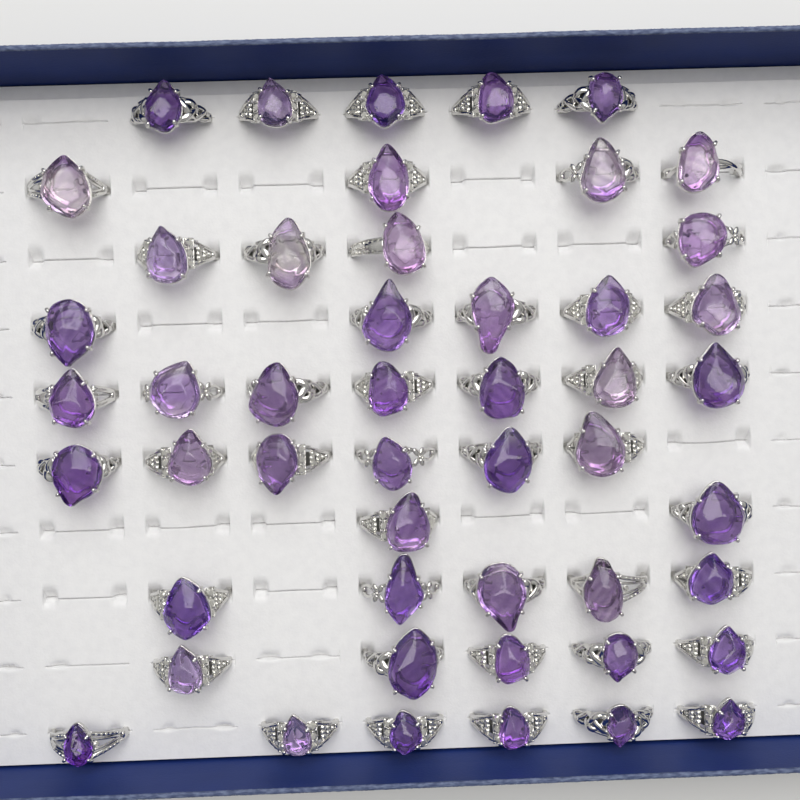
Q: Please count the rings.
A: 49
